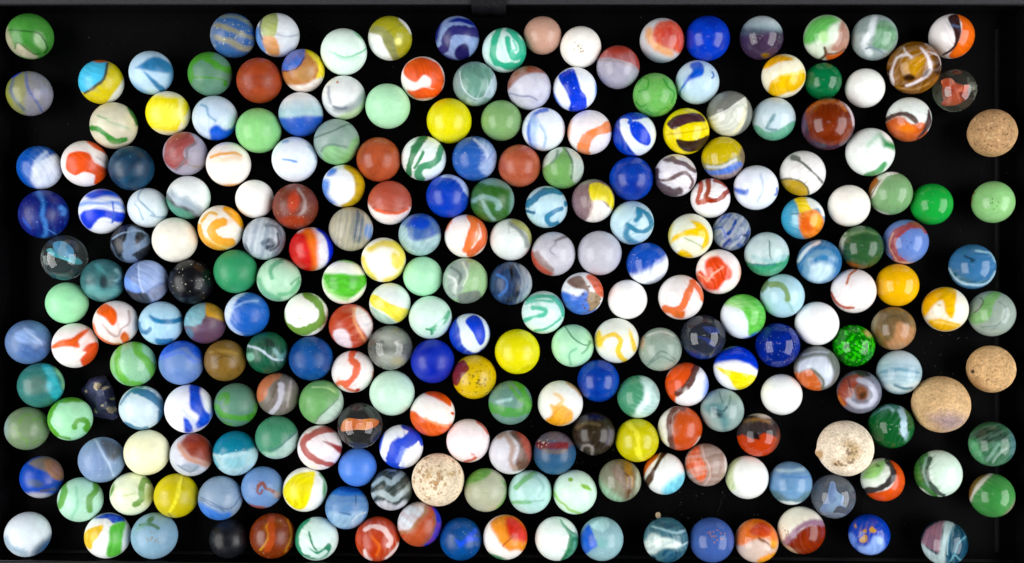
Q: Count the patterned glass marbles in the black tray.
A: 197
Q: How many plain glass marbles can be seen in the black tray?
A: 39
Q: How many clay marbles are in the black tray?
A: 5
